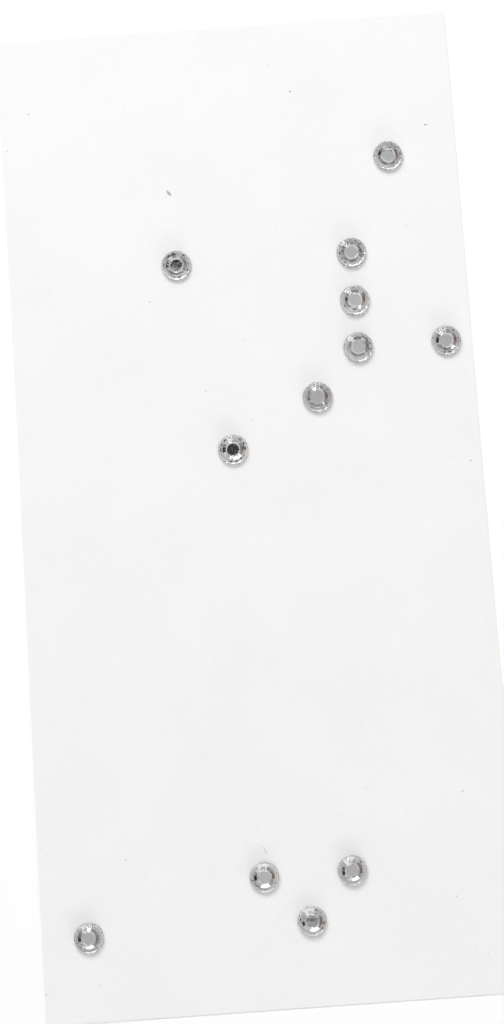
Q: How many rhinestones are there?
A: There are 12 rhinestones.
